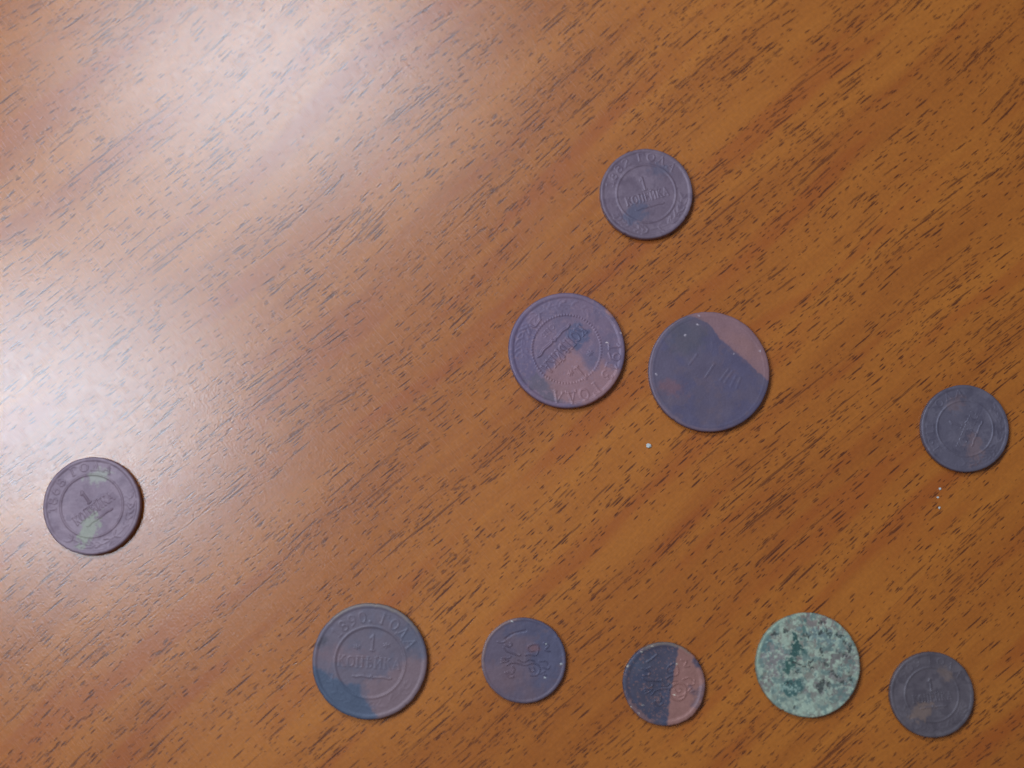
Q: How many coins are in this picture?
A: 10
